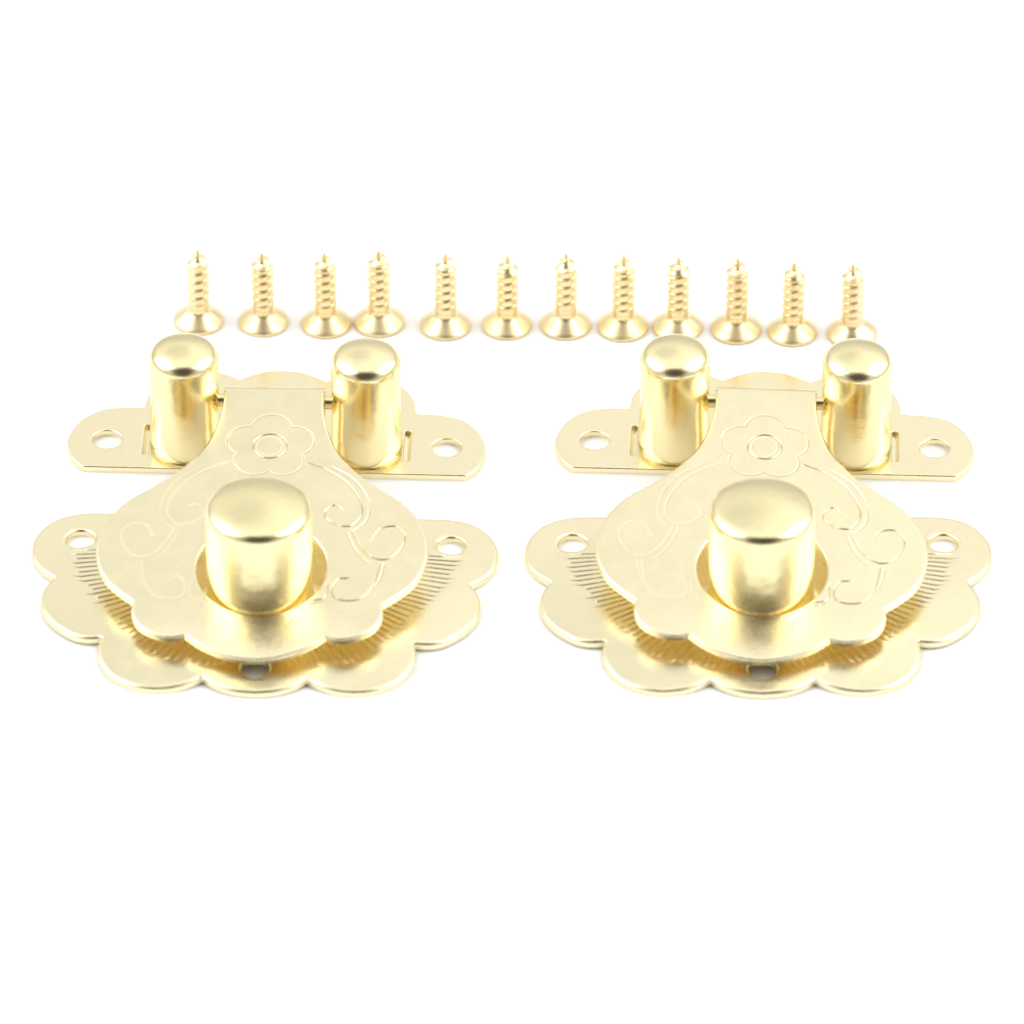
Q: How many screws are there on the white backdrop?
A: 12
